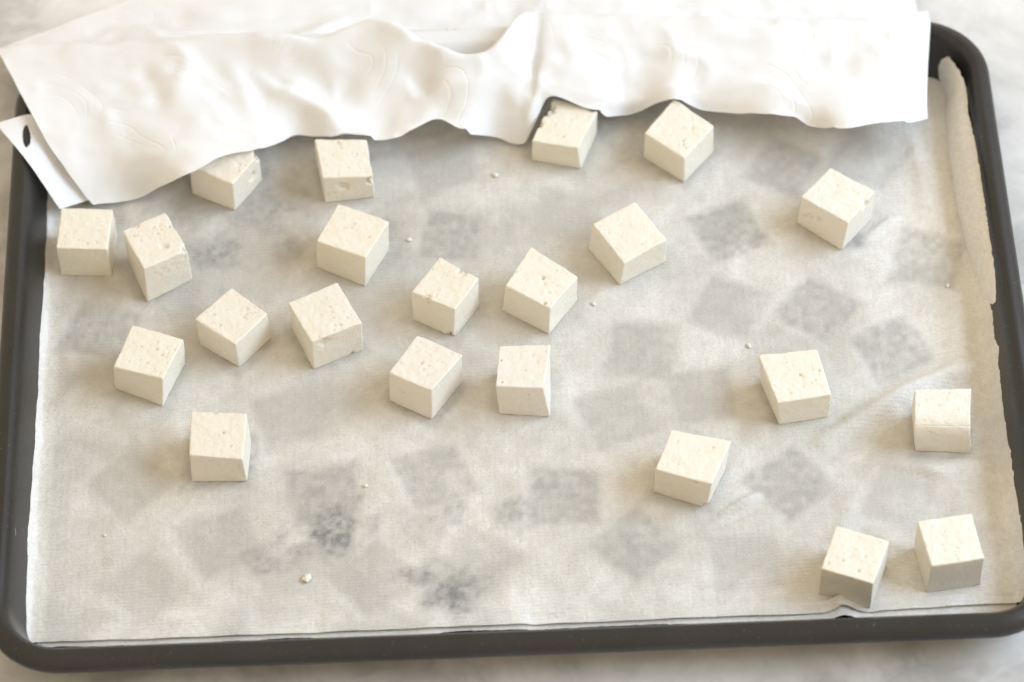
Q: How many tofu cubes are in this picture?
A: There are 22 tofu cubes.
